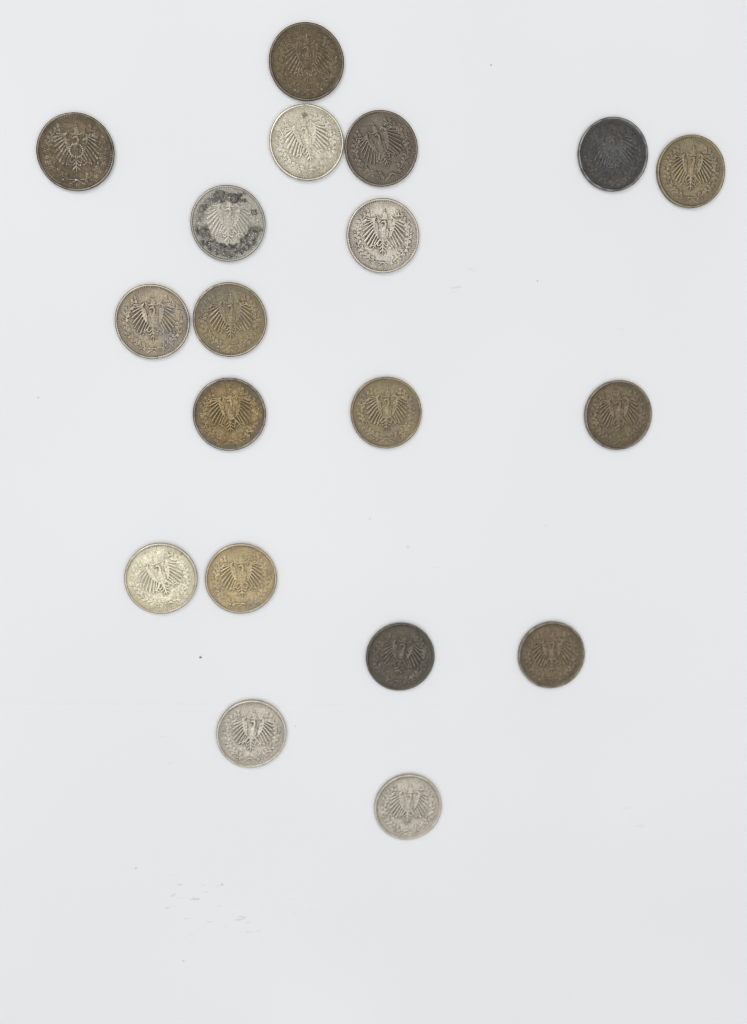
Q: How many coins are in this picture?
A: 19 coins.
